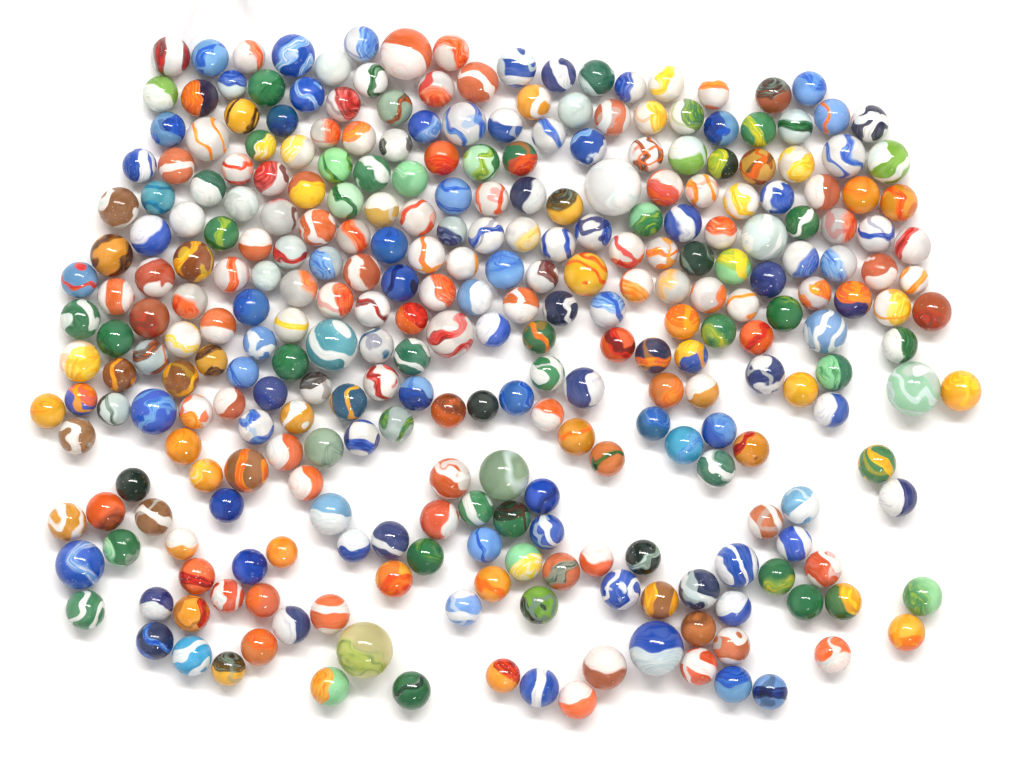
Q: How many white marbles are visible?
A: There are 84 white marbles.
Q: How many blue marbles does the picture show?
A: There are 75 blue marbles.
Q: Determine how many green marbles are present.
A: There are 54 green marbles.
